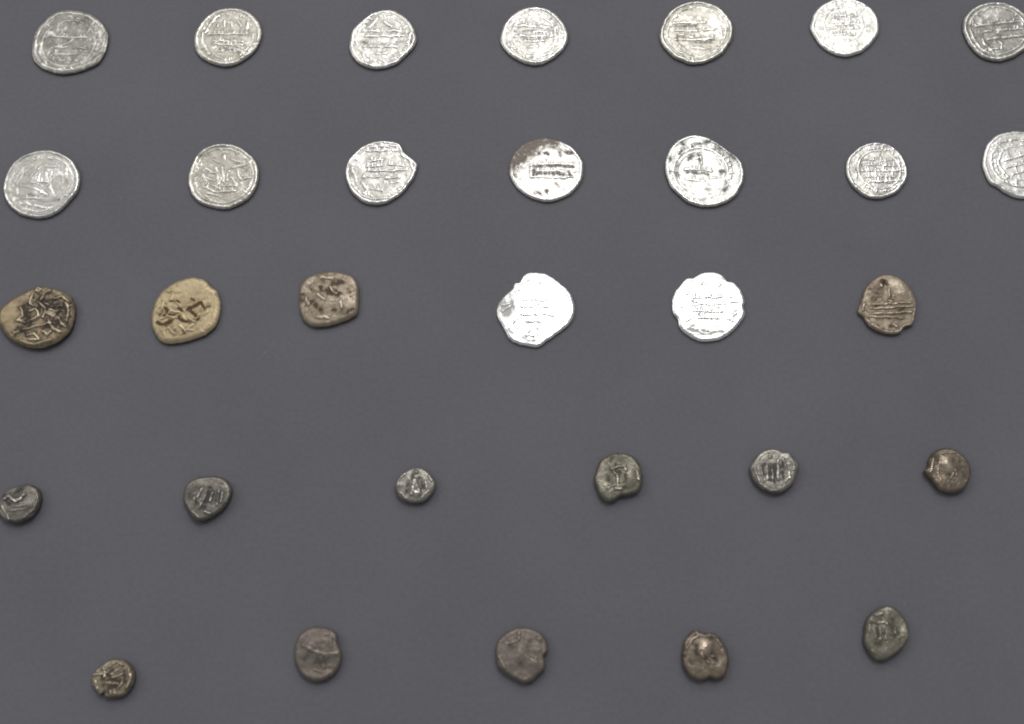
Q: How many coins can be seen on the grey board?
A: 31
